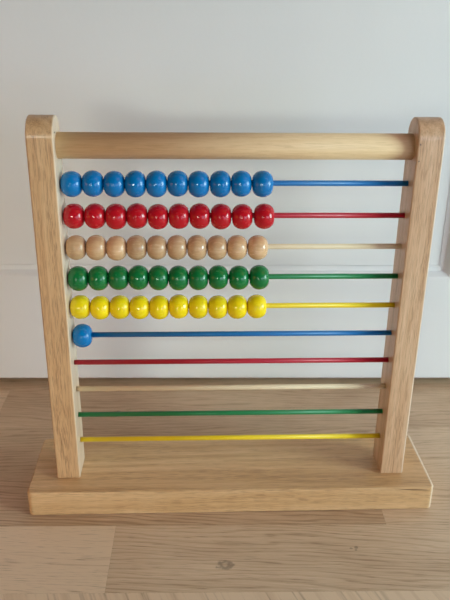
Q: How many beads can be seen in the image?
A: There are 51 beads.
